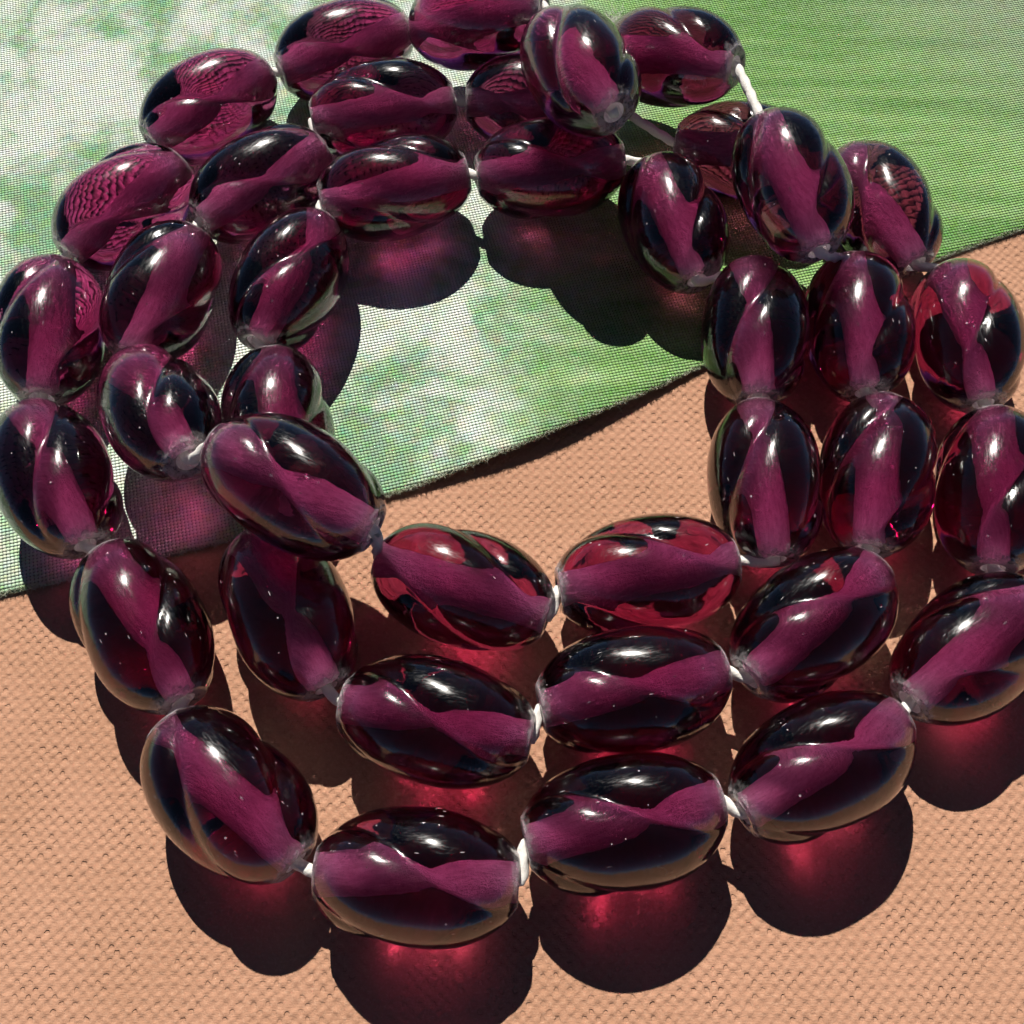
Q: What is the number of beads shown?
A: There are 40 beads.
